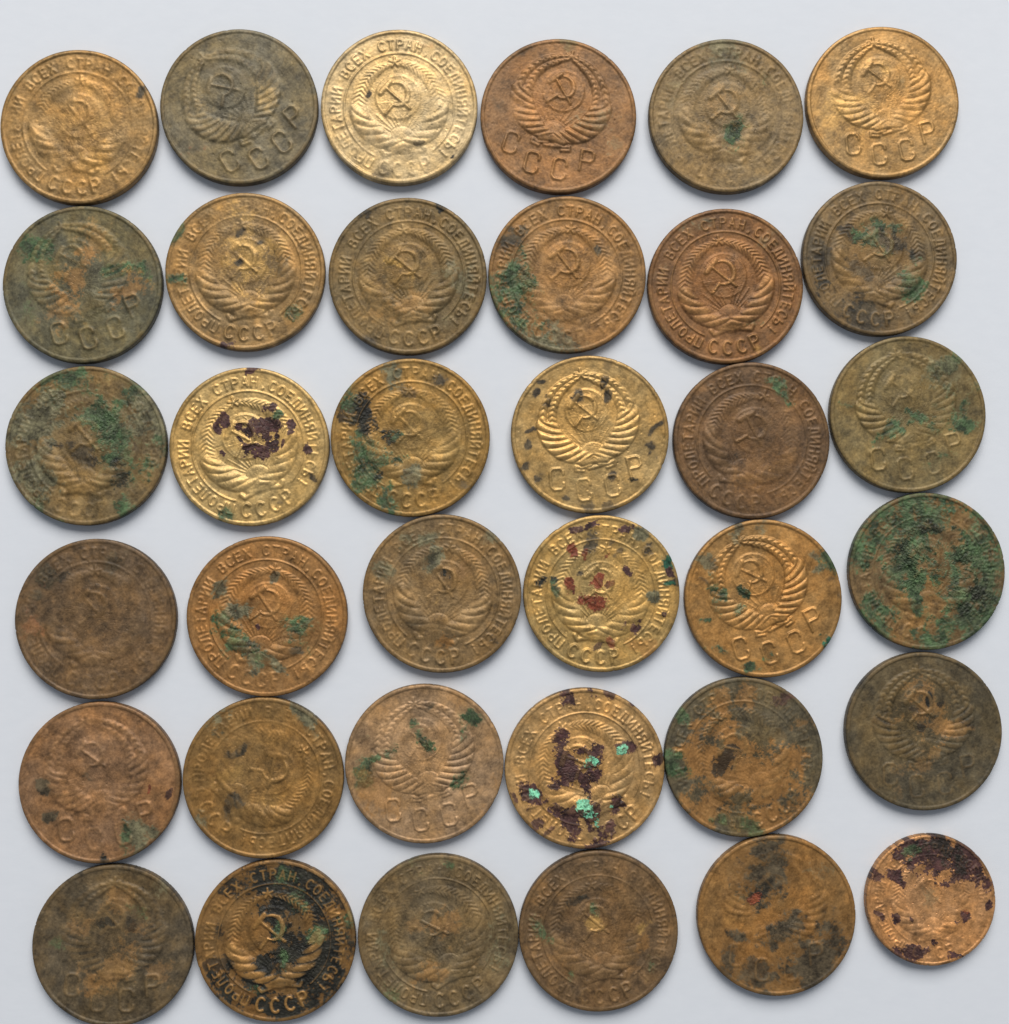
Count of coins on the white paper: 36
